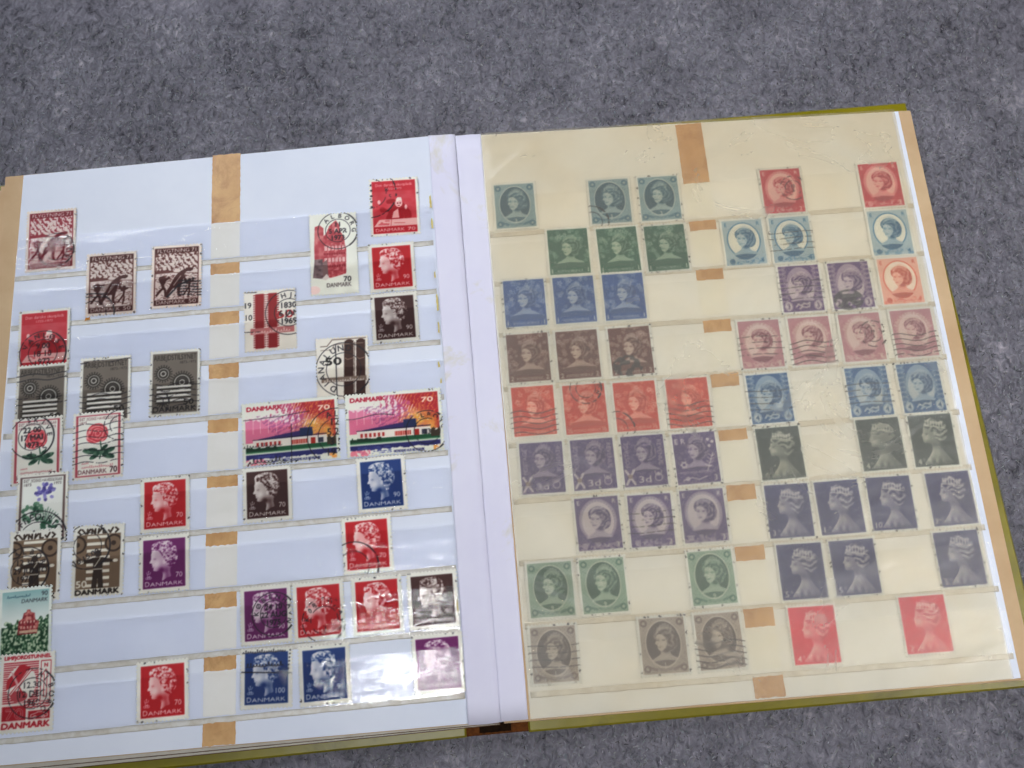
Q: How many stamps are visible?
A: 91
